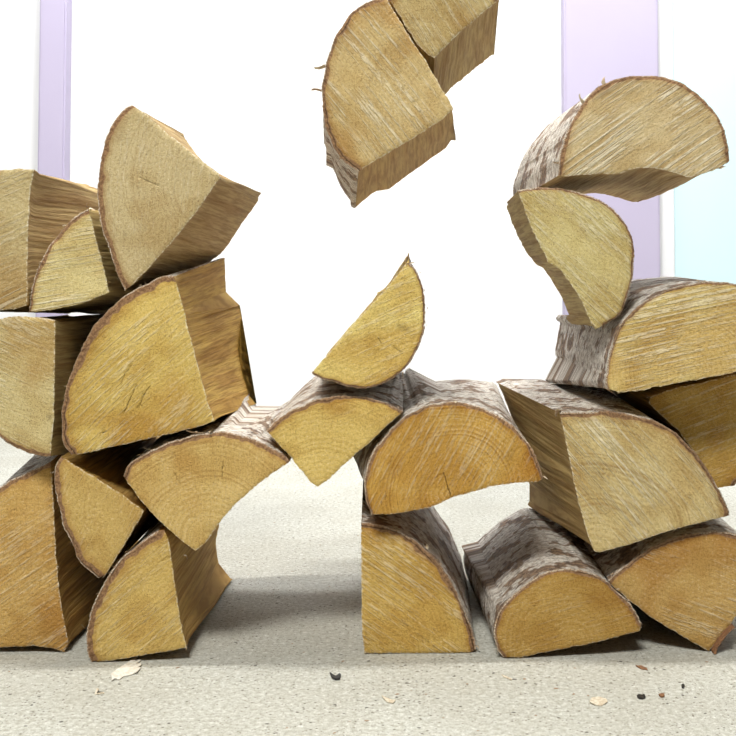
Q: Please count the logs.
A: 22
